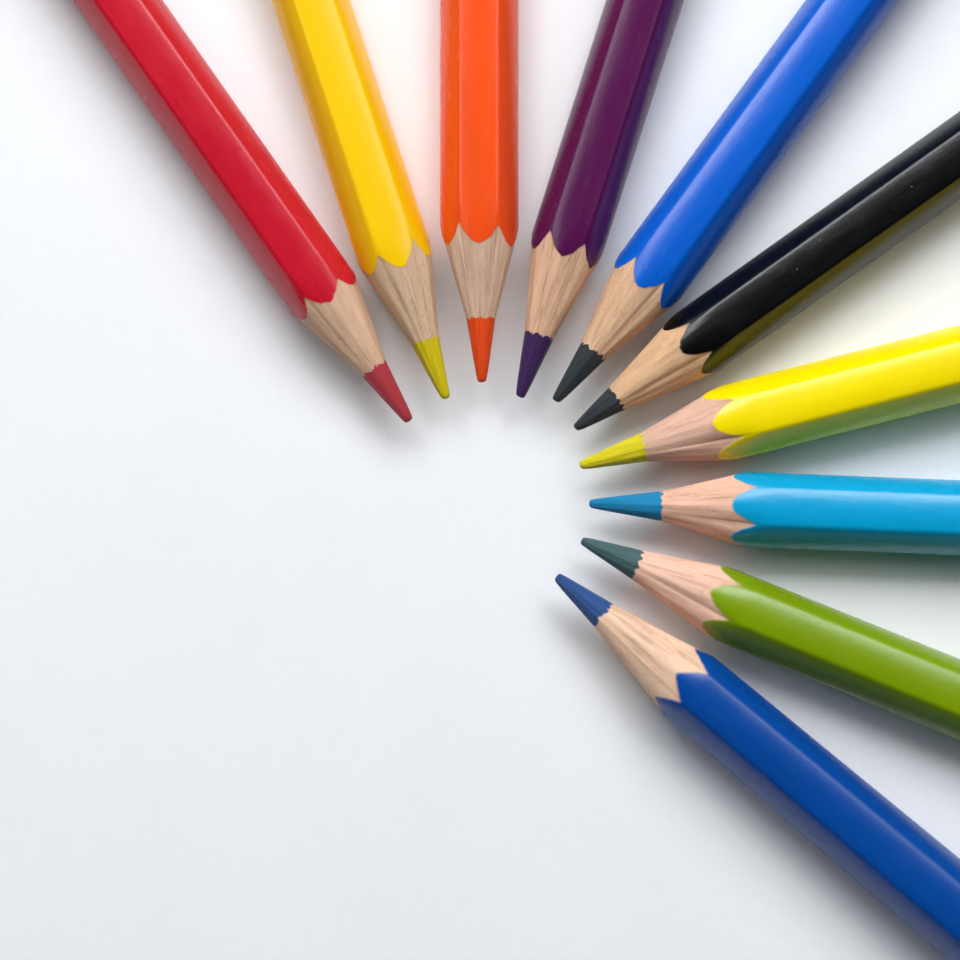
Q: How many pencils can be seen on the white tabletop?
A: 10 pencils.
